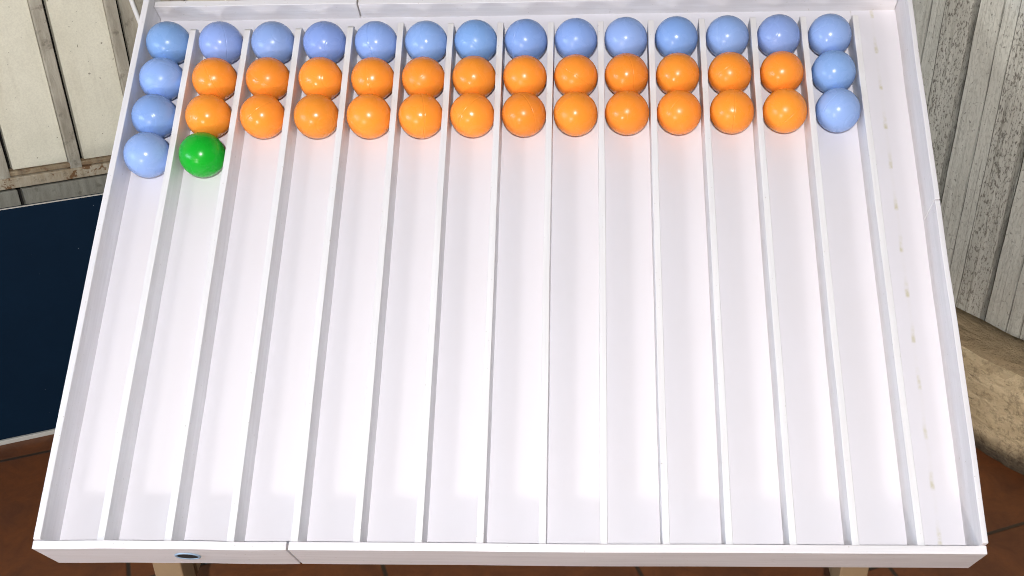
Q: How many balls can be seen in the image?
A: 44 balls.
